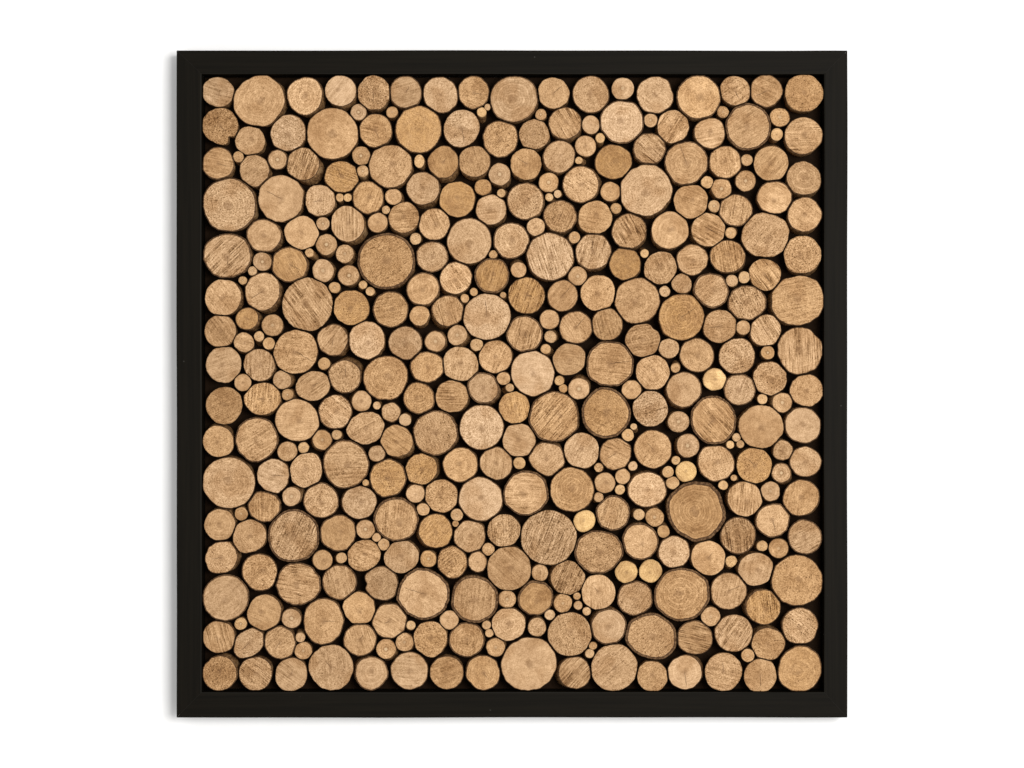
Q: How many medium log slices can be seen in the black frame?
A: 193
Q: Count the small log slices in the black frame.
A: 172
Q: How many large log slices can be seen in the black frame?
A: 59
